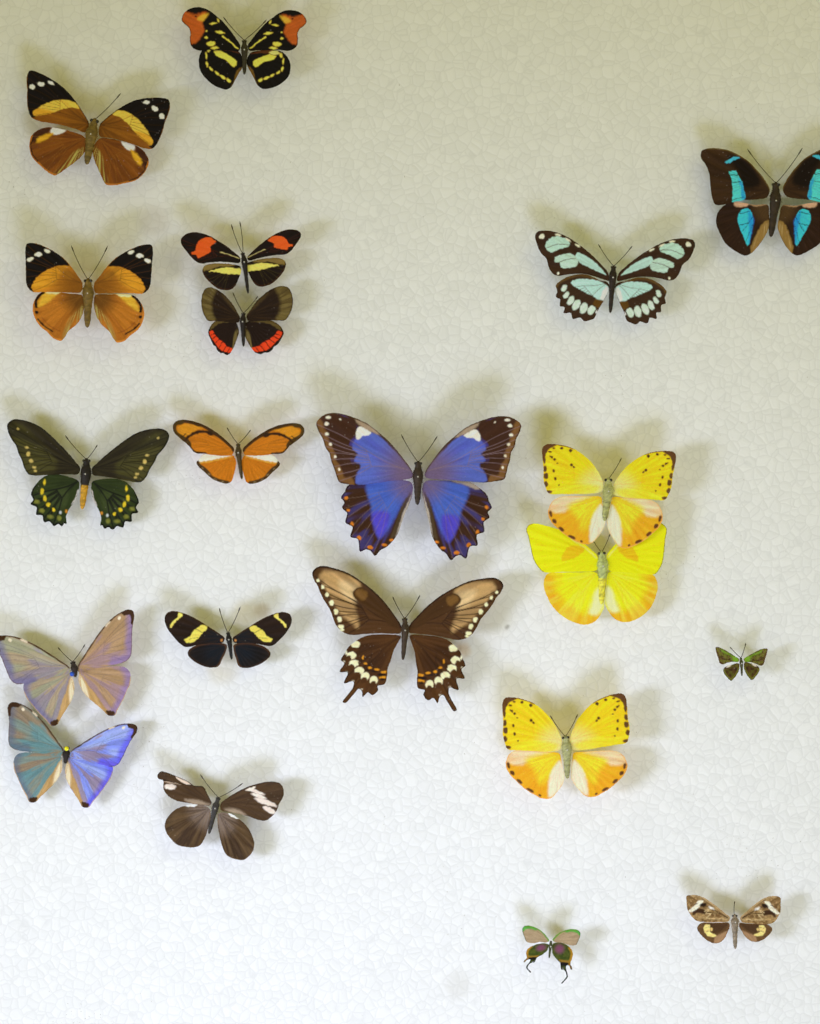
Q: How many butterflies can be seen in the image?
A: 21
